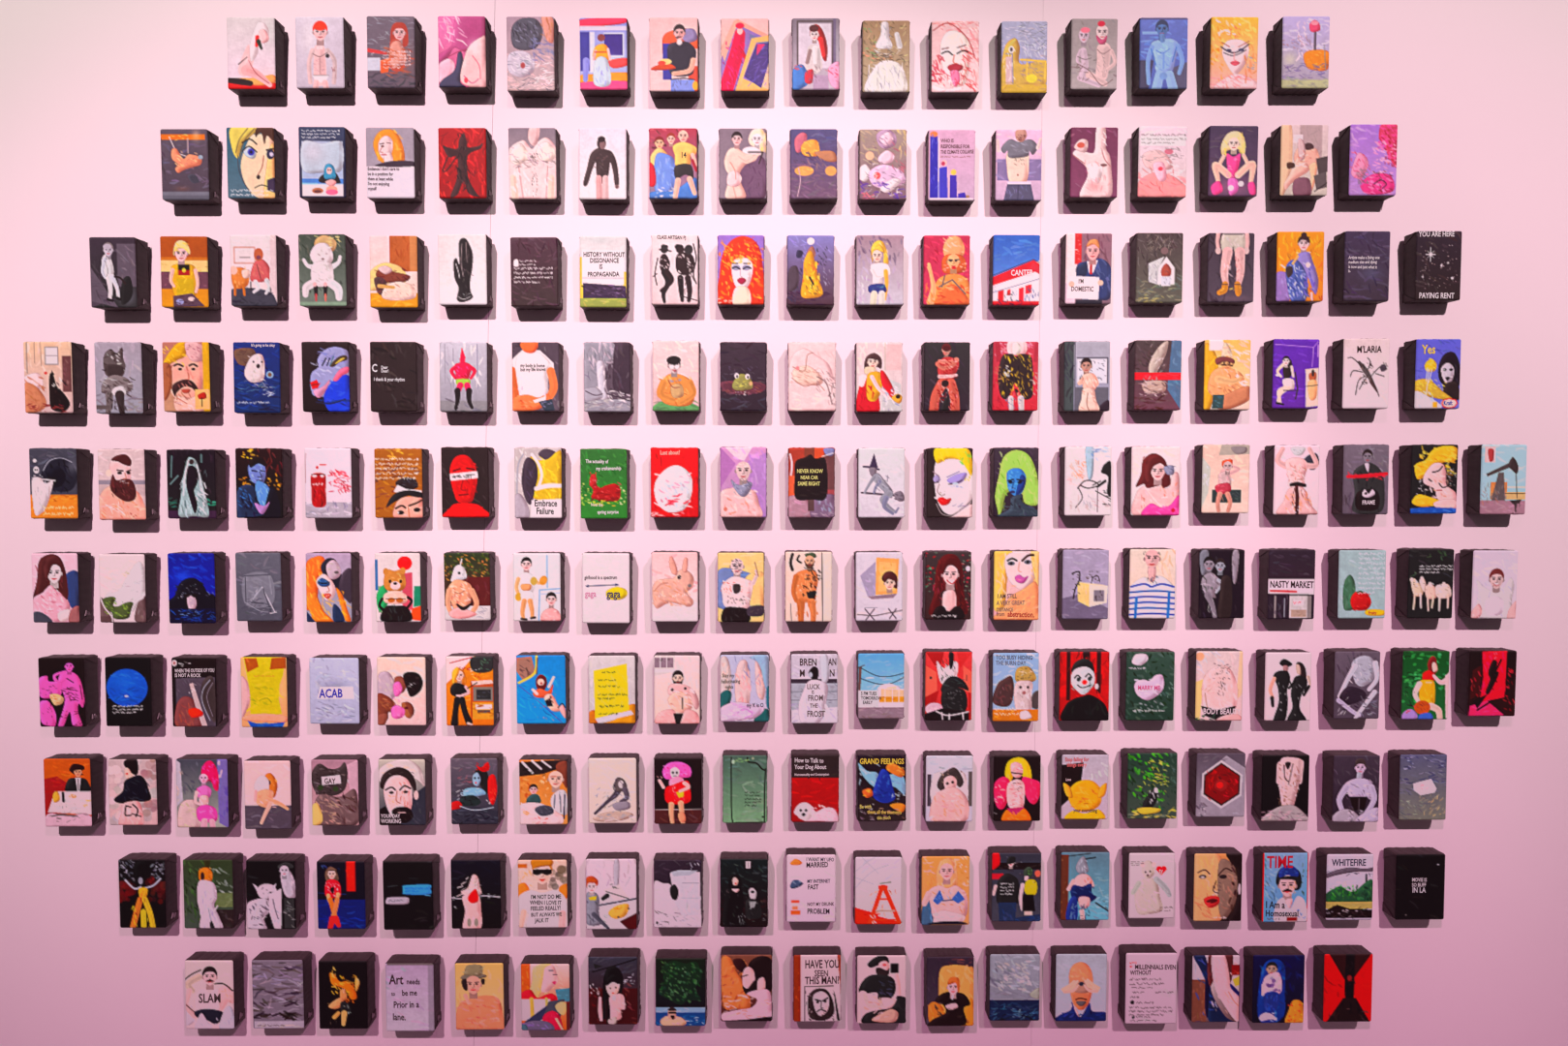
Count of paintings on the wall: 200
